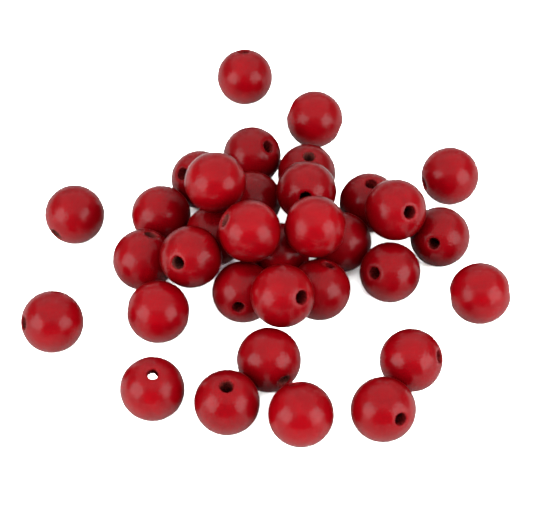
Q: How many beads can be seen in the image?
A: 34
